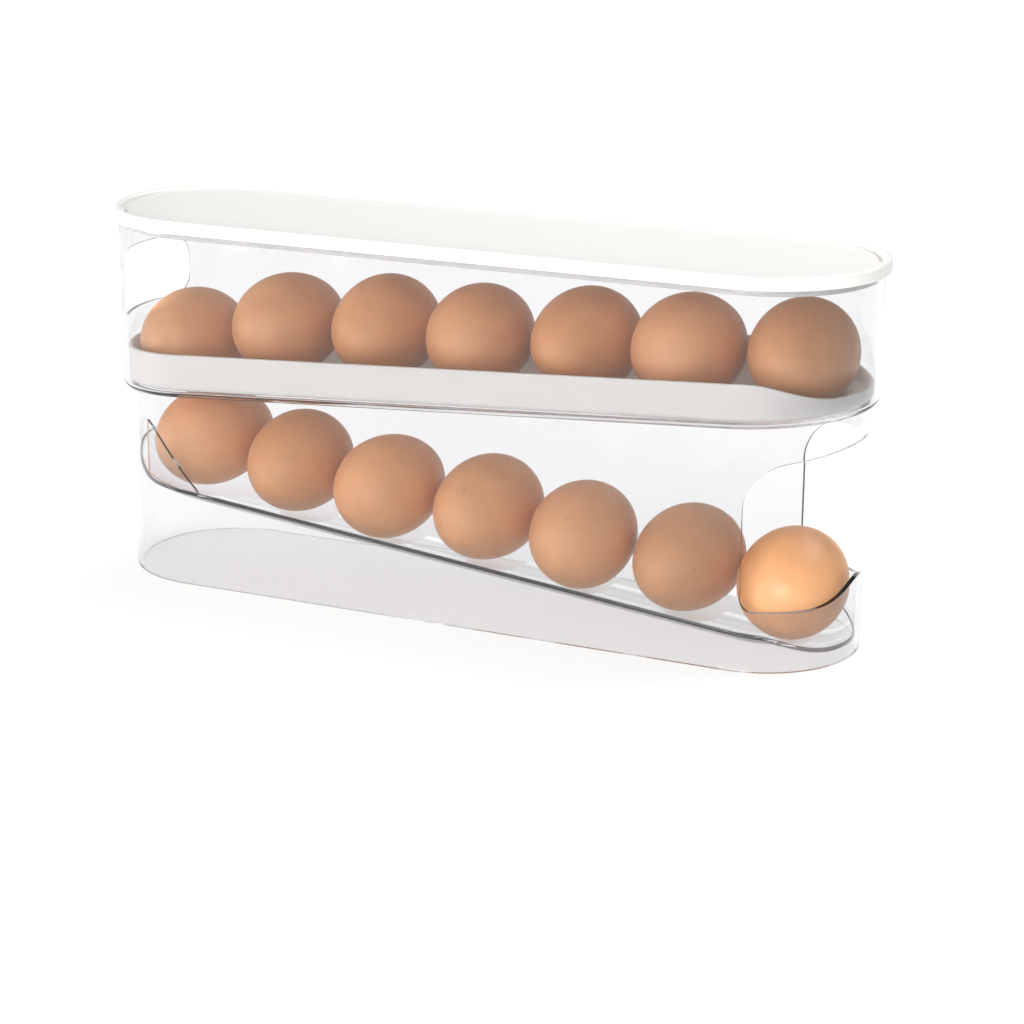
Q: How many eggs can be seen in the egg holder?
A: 14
